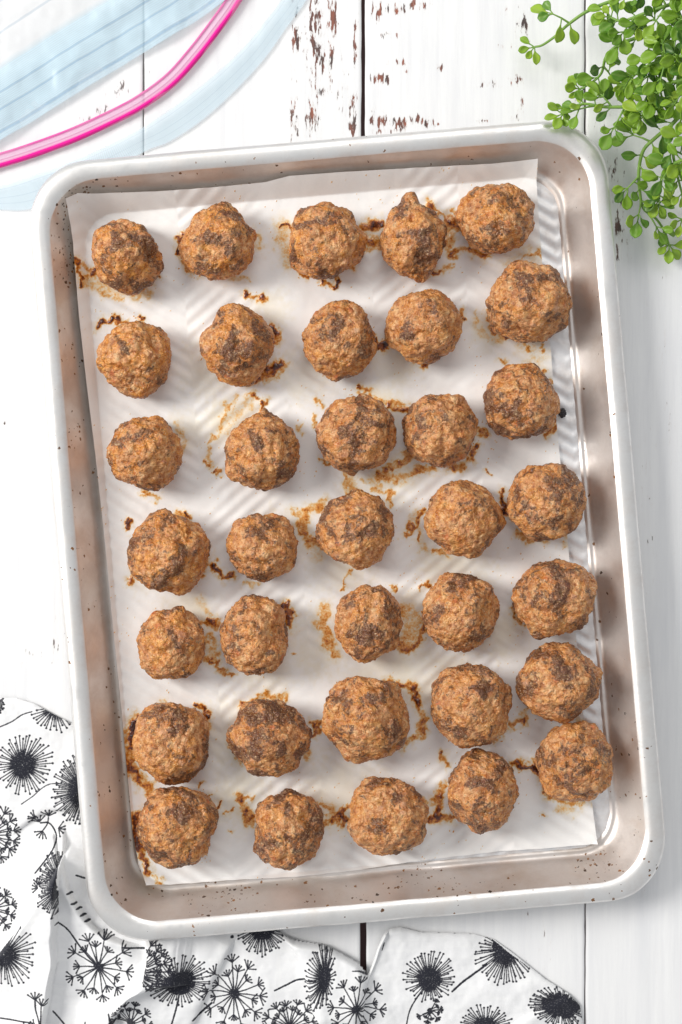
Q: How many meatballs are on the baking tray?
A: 35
